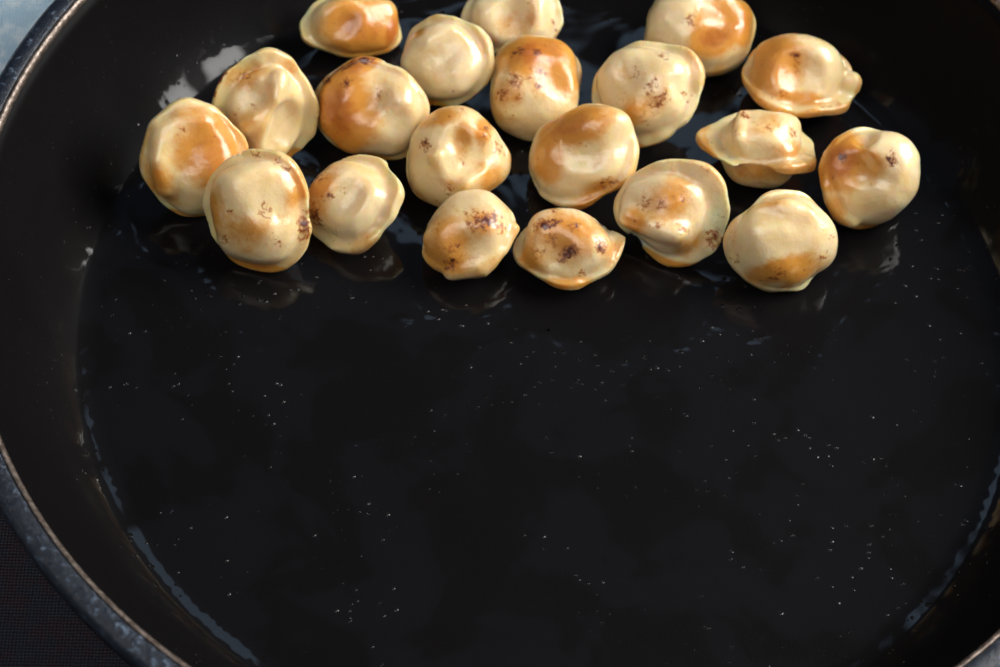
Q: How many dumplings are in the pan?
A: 20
